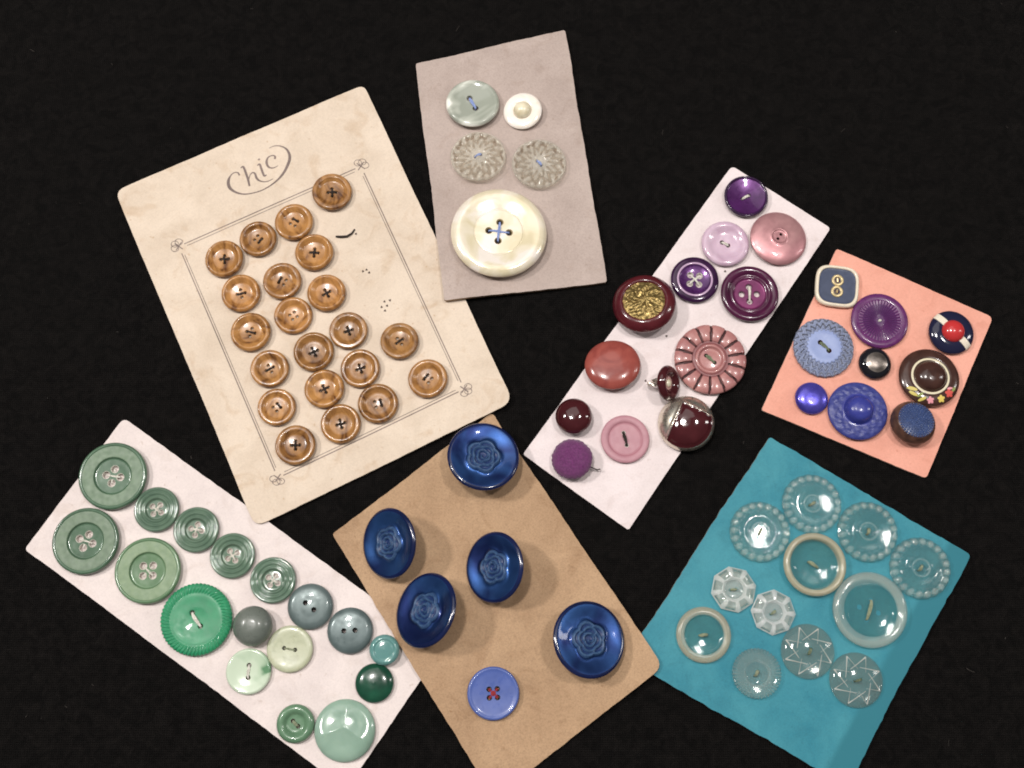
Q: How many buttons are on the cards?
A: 83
